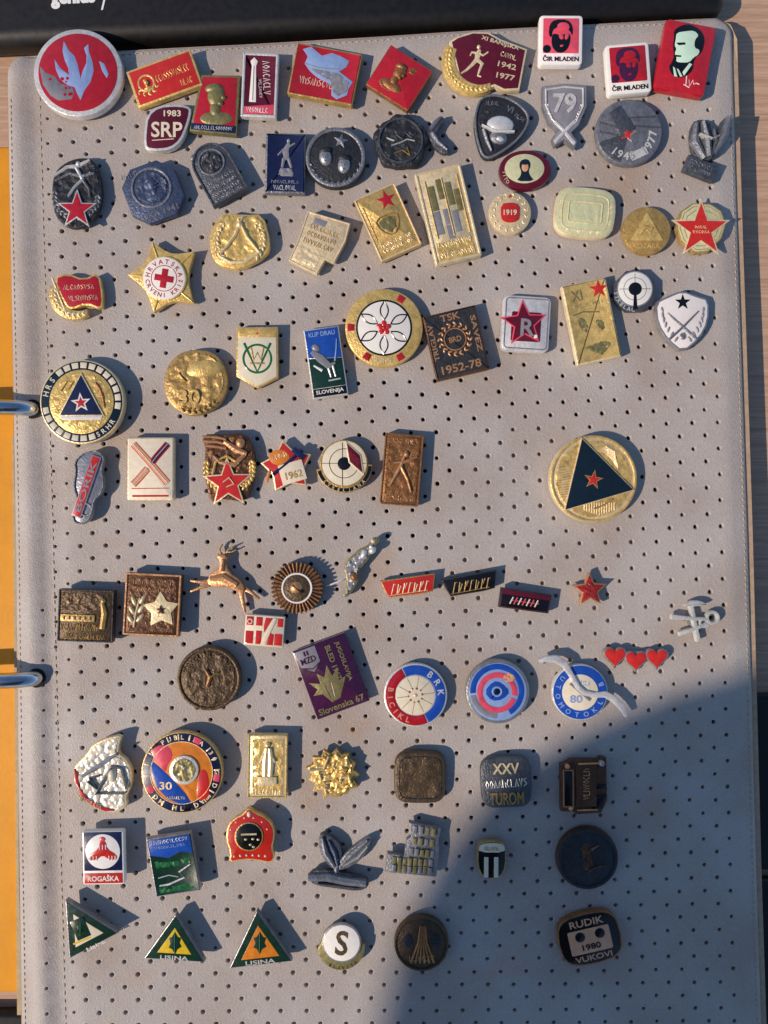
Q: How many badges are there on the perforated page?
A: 86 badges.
